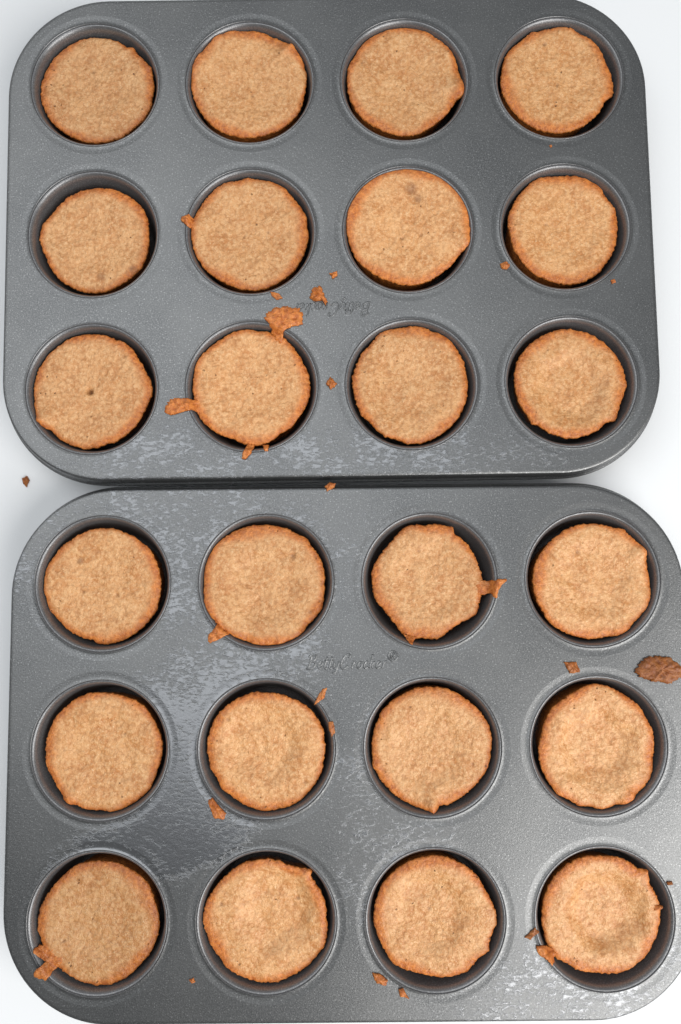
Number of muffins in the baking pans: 24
